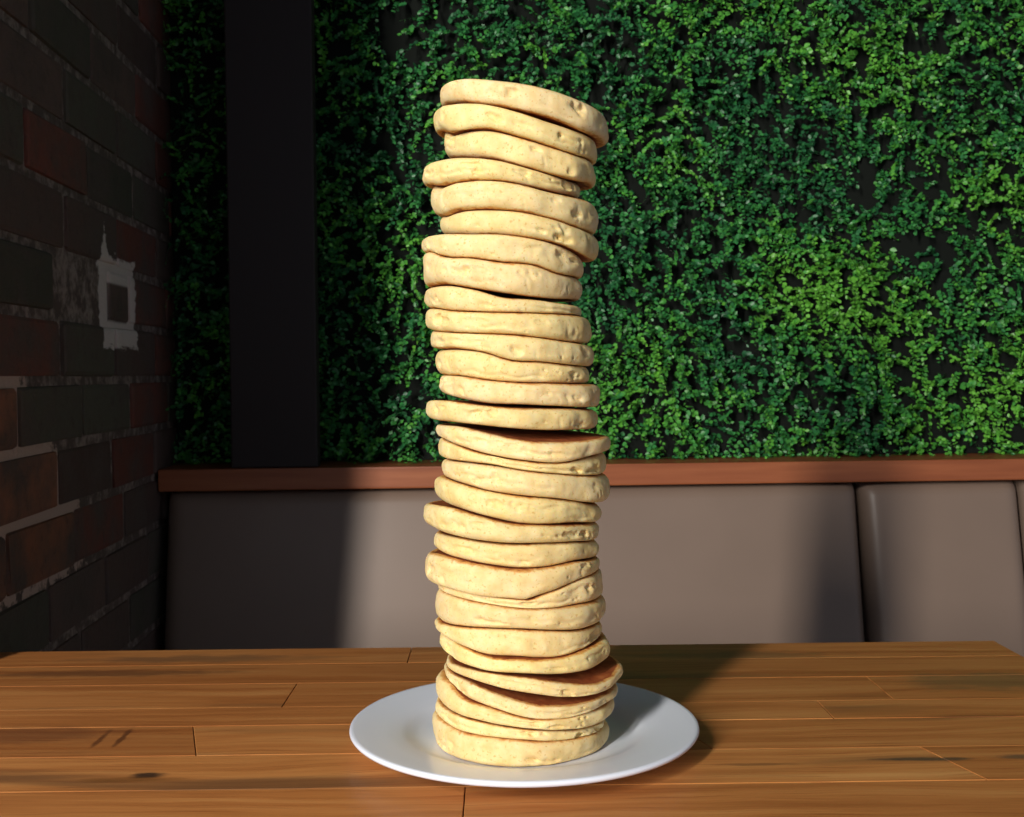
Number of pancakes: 30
